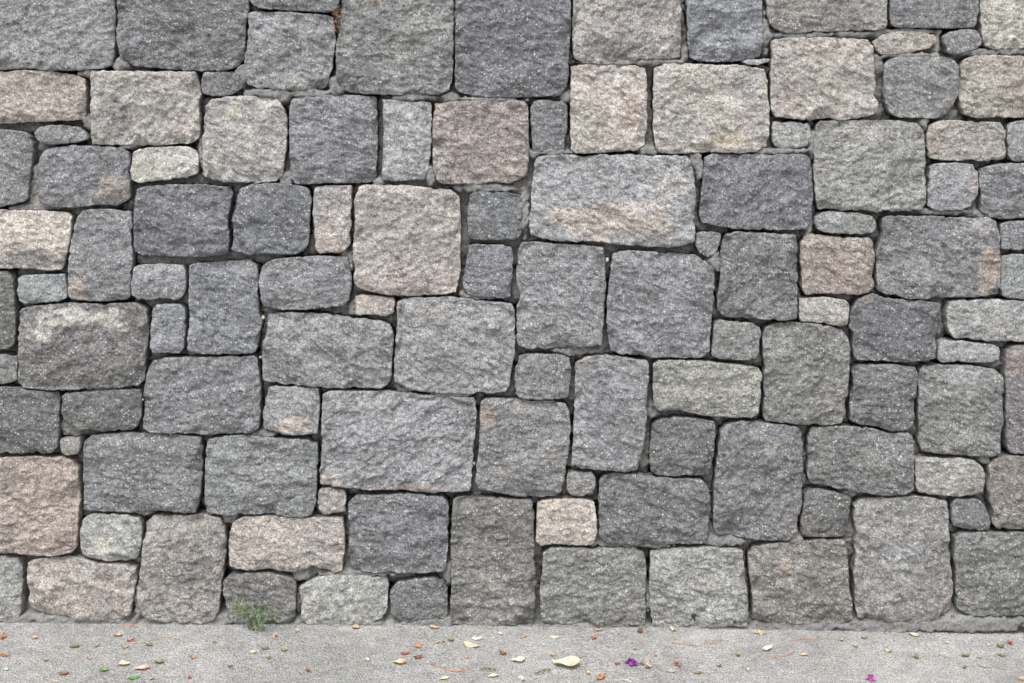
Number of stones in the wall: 115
